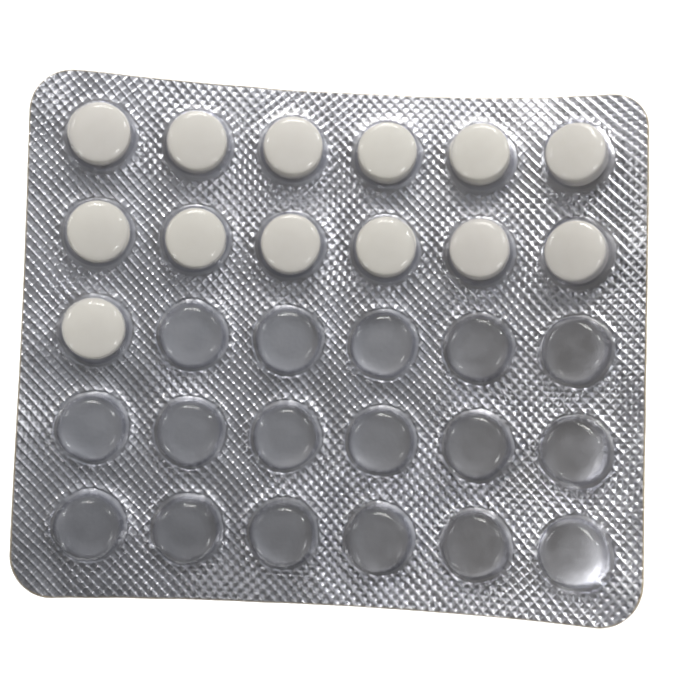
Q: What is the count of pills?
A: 13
